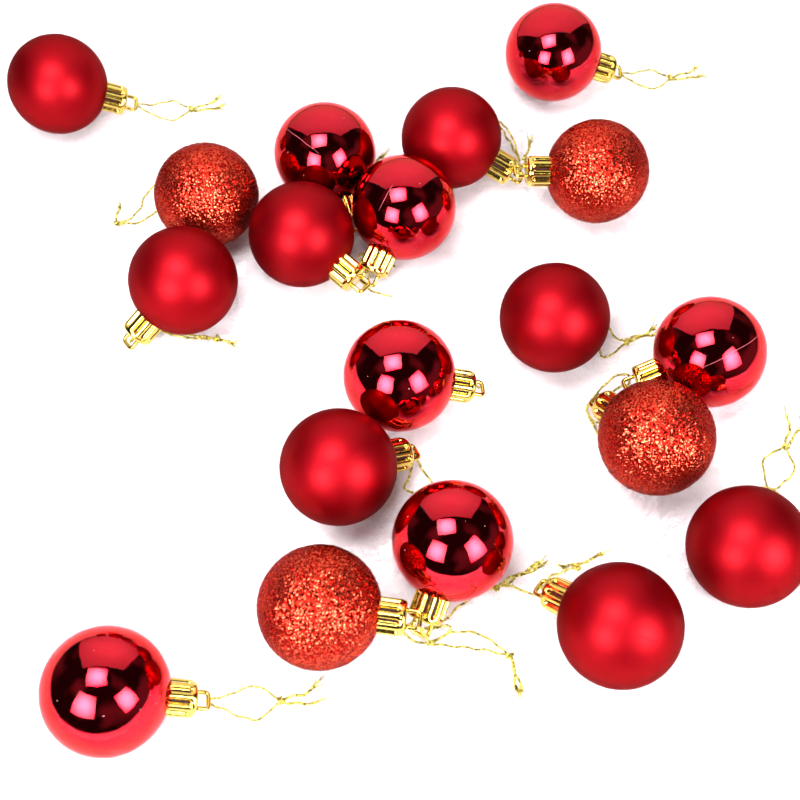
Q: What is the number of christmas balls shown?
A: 19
